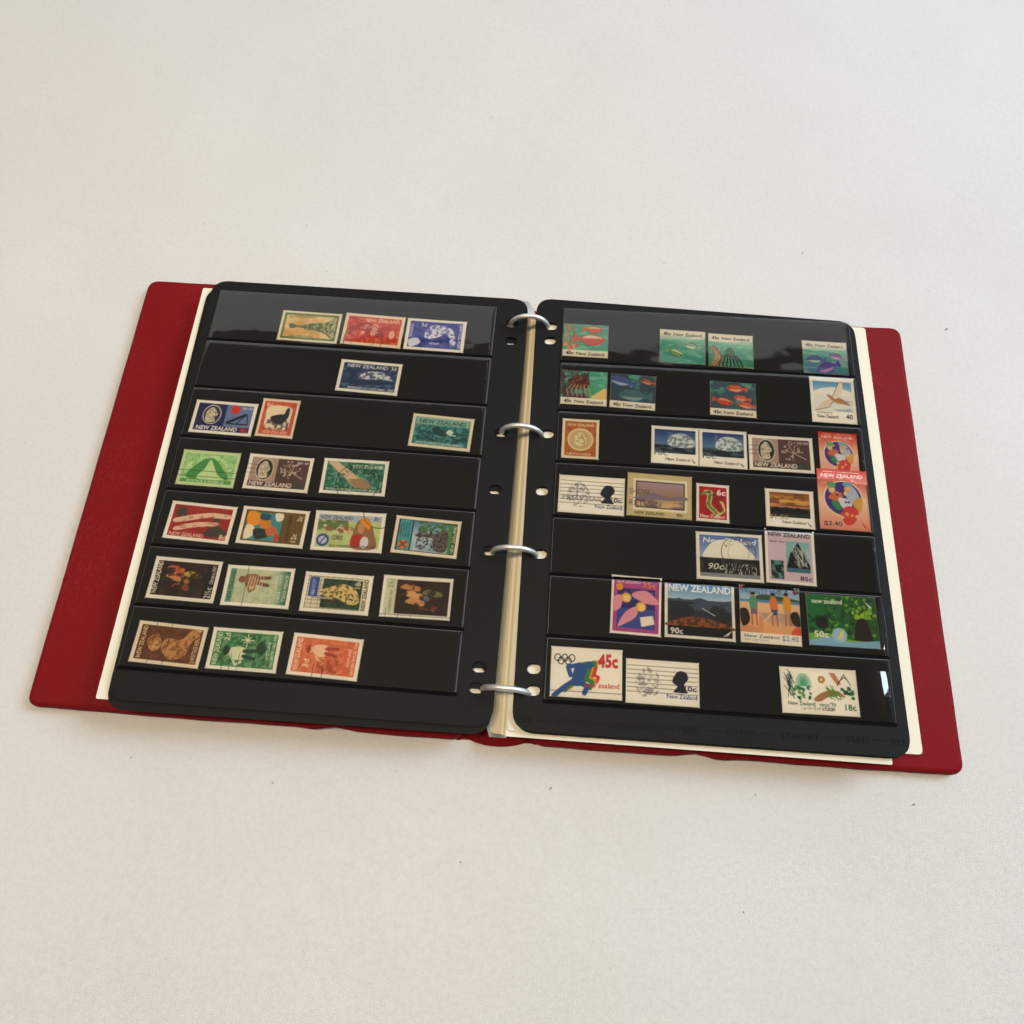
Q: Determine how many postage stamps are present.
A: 48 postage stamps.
